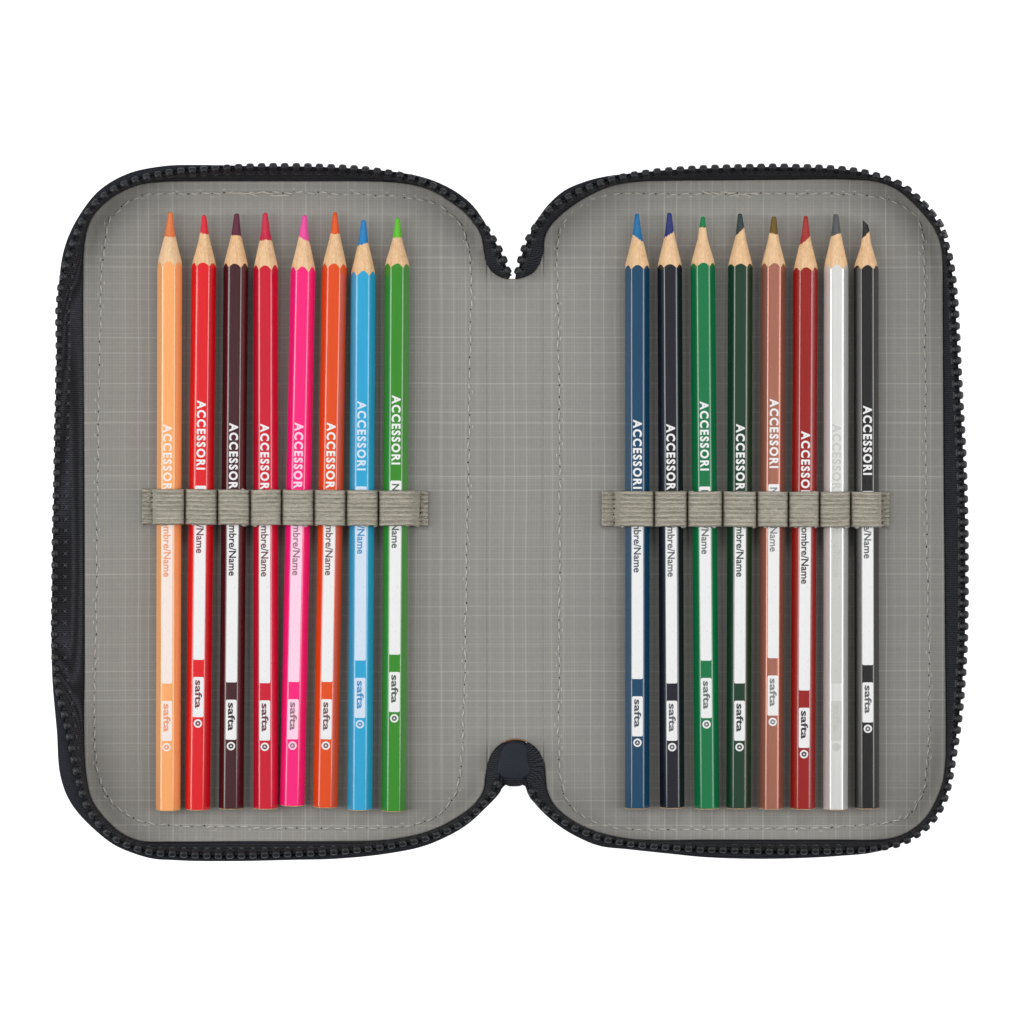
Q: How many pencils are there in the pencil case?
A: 16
